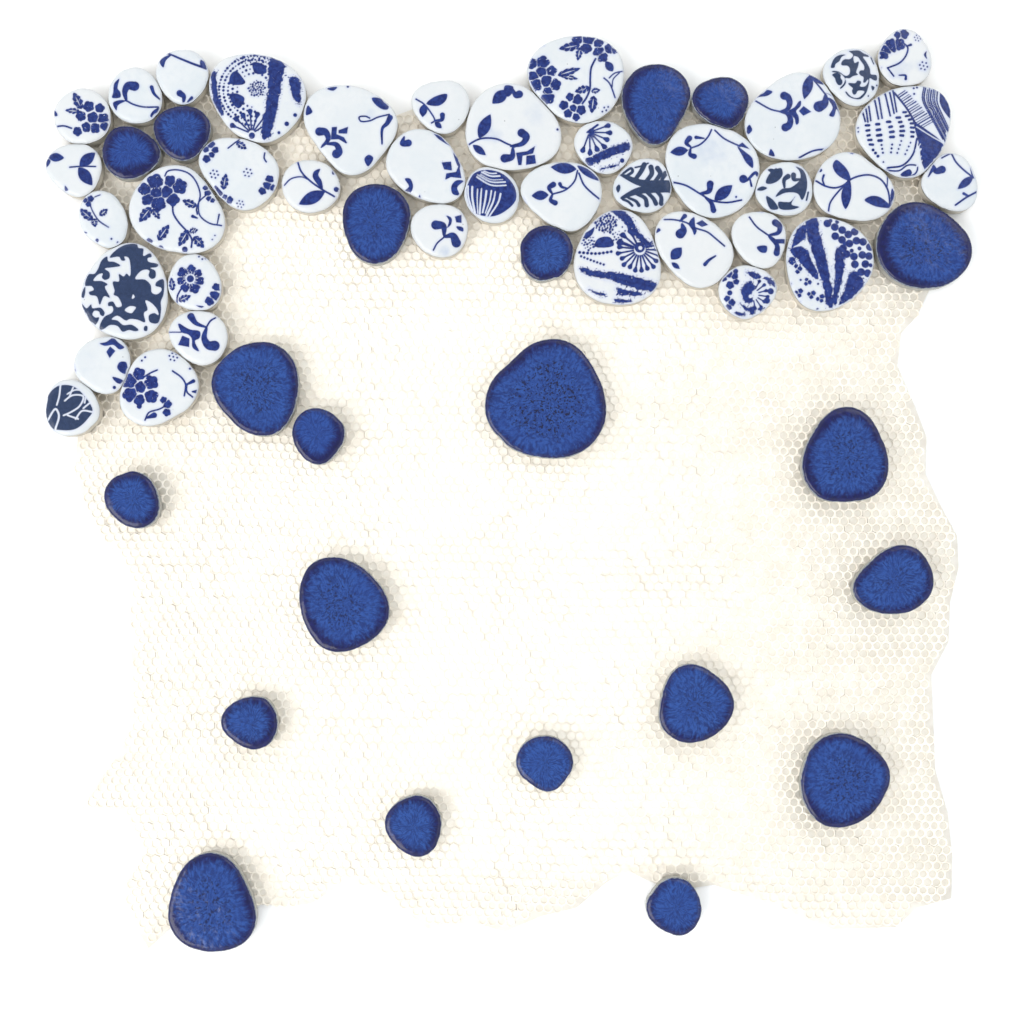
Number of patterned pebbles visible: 38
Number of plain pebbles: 21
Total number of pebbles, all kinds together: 59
